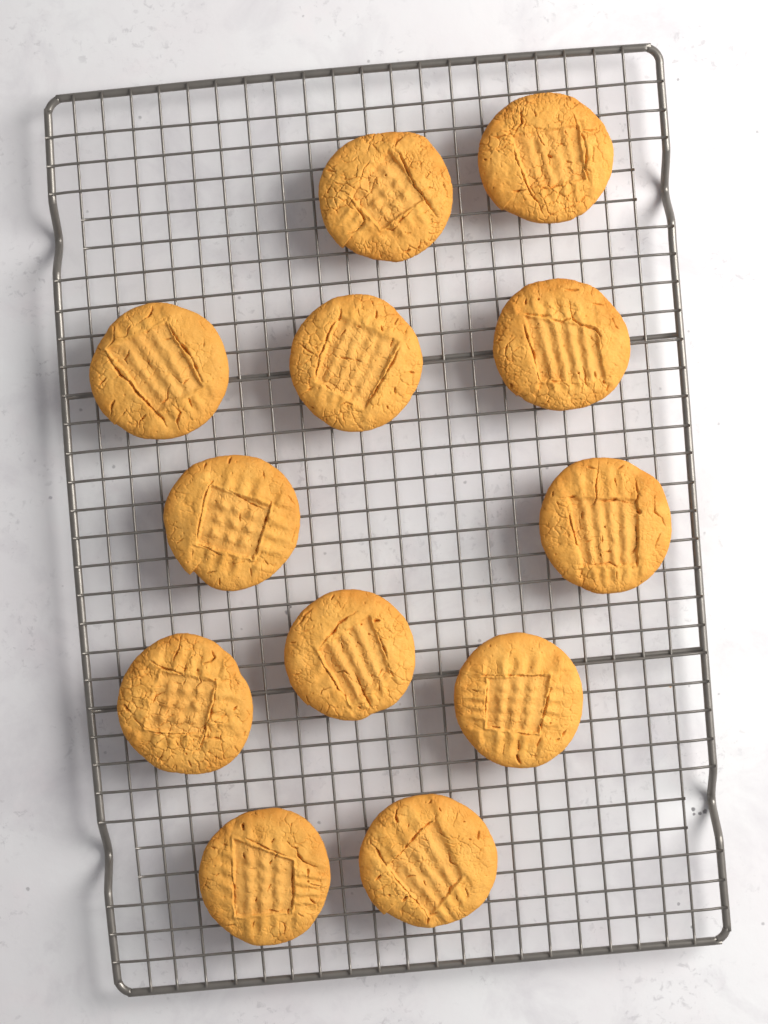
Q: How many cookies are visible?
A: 12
